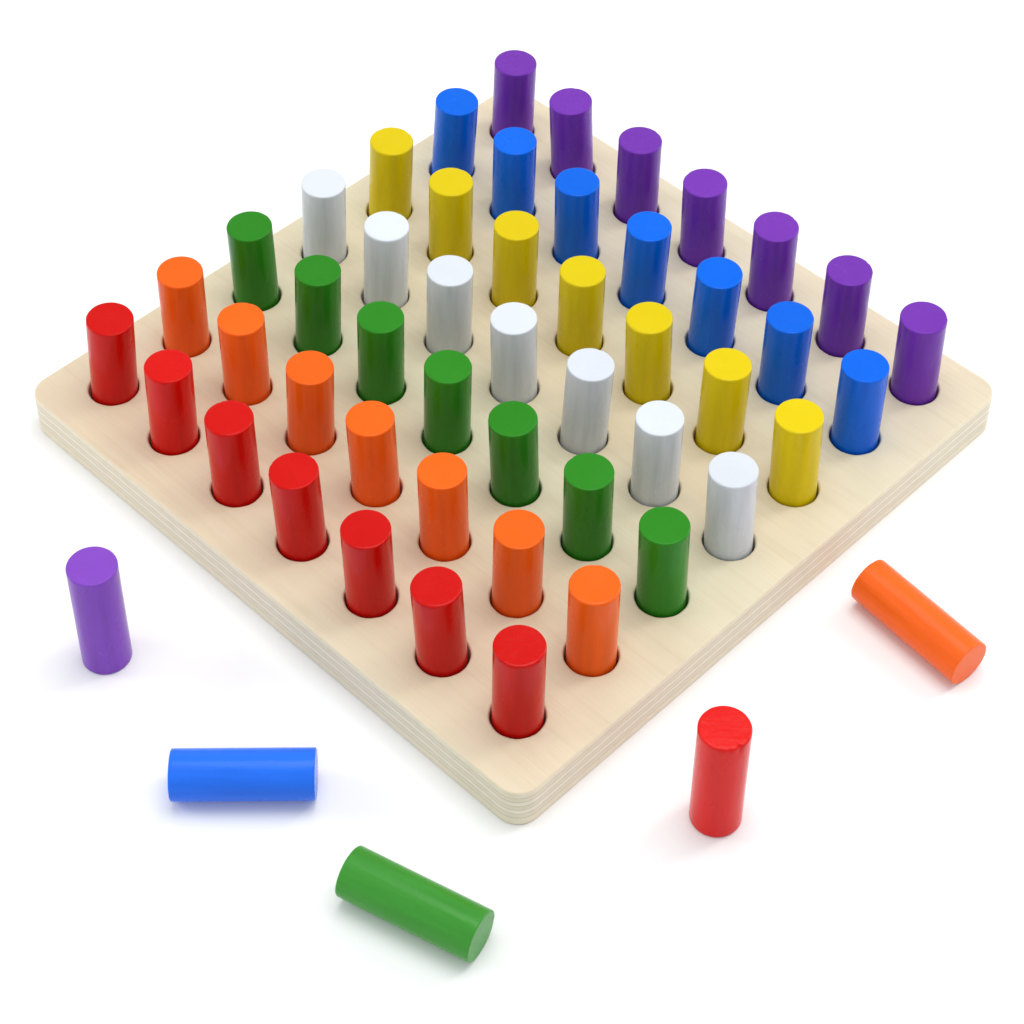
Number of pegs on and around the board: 54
